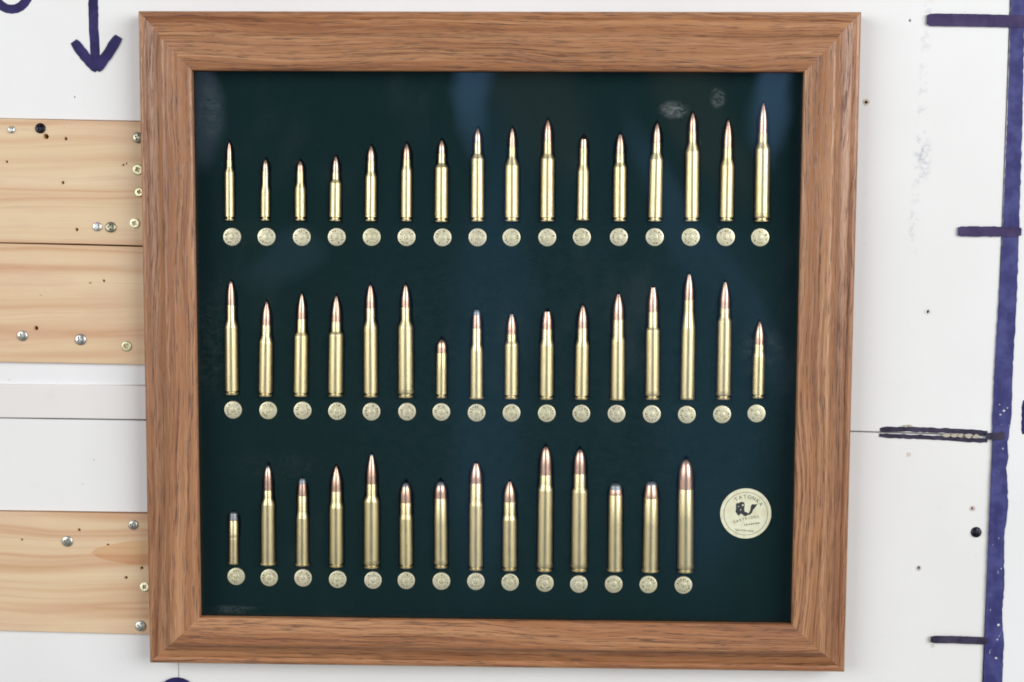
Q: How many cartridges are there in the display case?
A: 46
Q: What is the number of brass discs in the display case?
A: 46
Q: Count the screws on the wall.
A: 16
